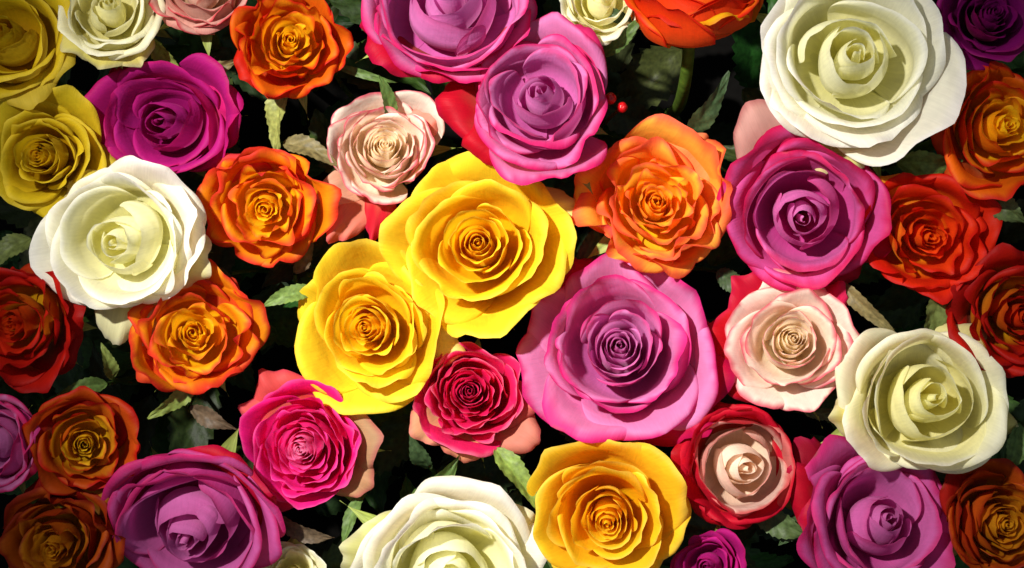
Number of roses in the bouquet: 40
